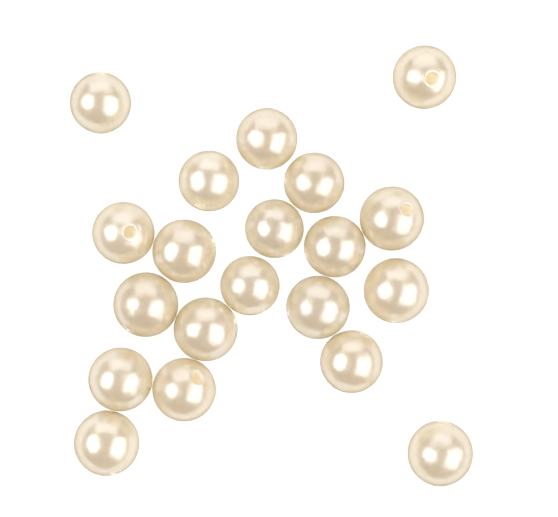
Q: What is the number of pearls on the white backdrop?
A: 20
